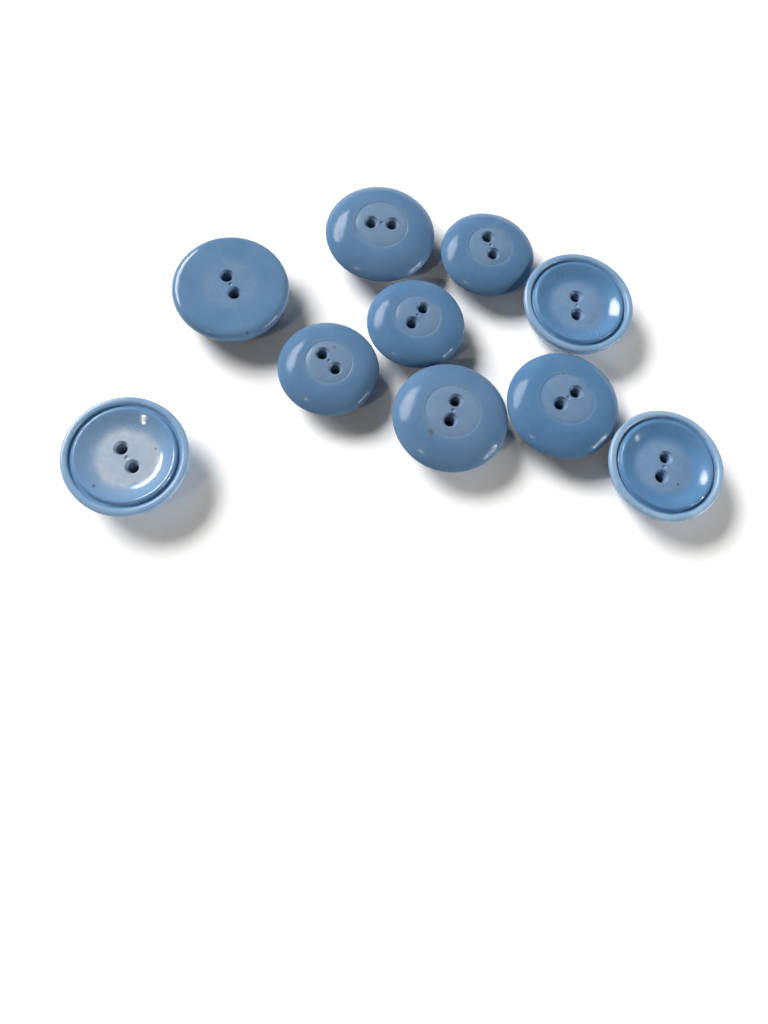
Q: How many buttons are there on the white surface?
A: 10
